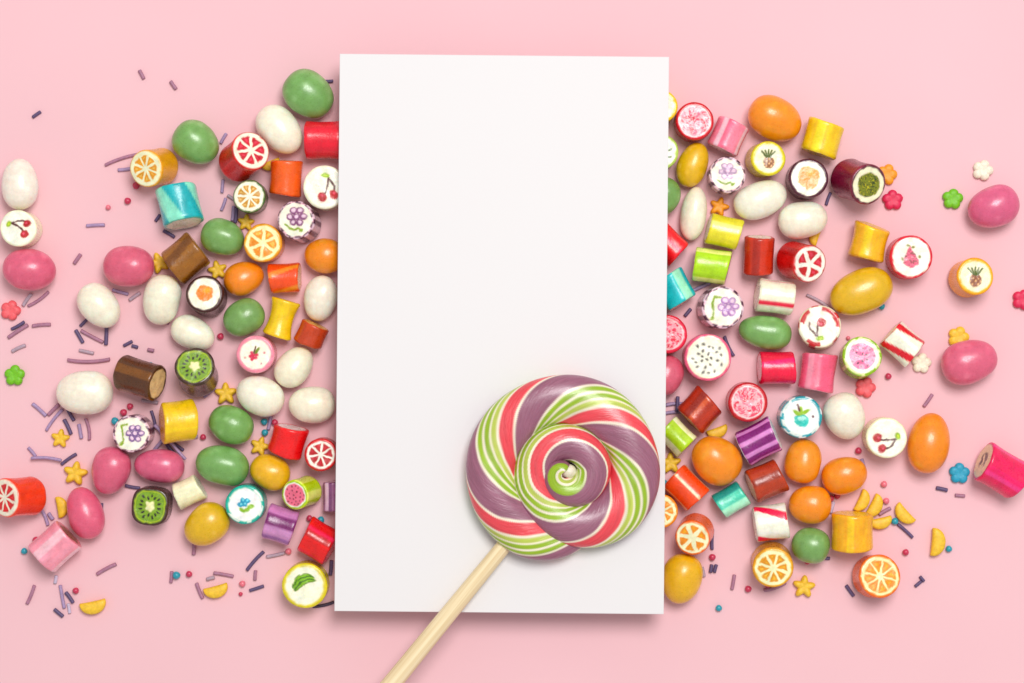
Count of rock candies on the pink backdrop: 75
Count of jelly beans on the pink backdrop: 44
